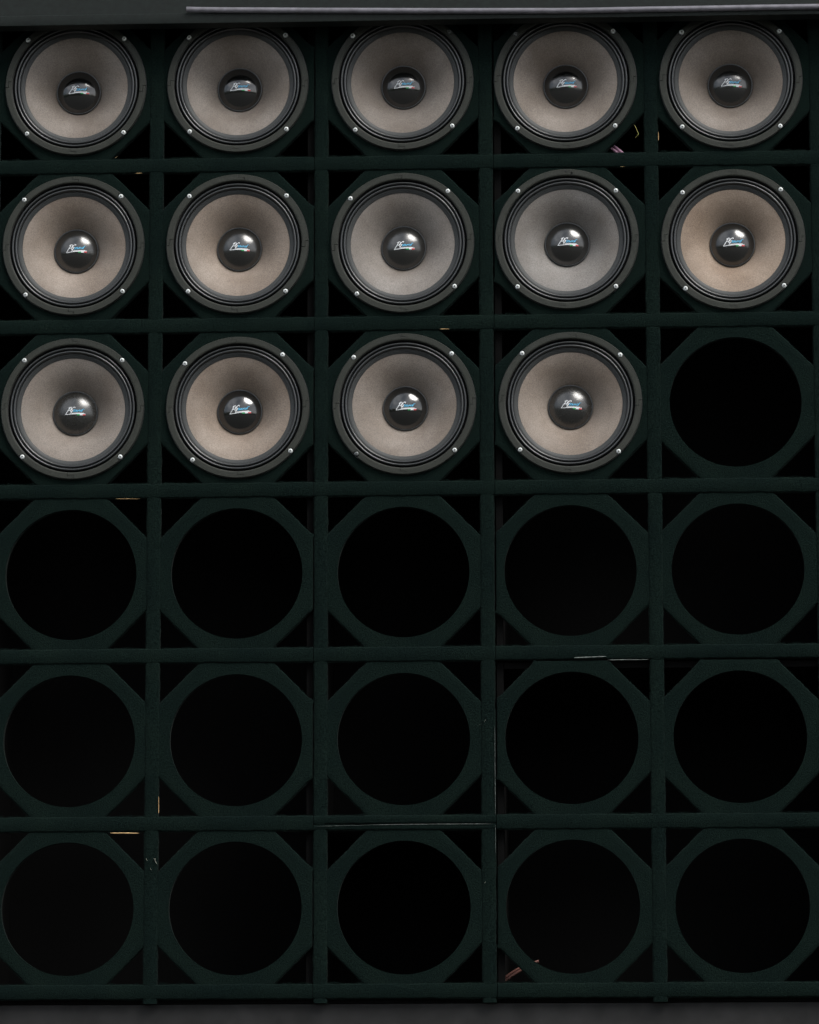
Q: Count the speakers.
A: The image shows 14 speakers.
